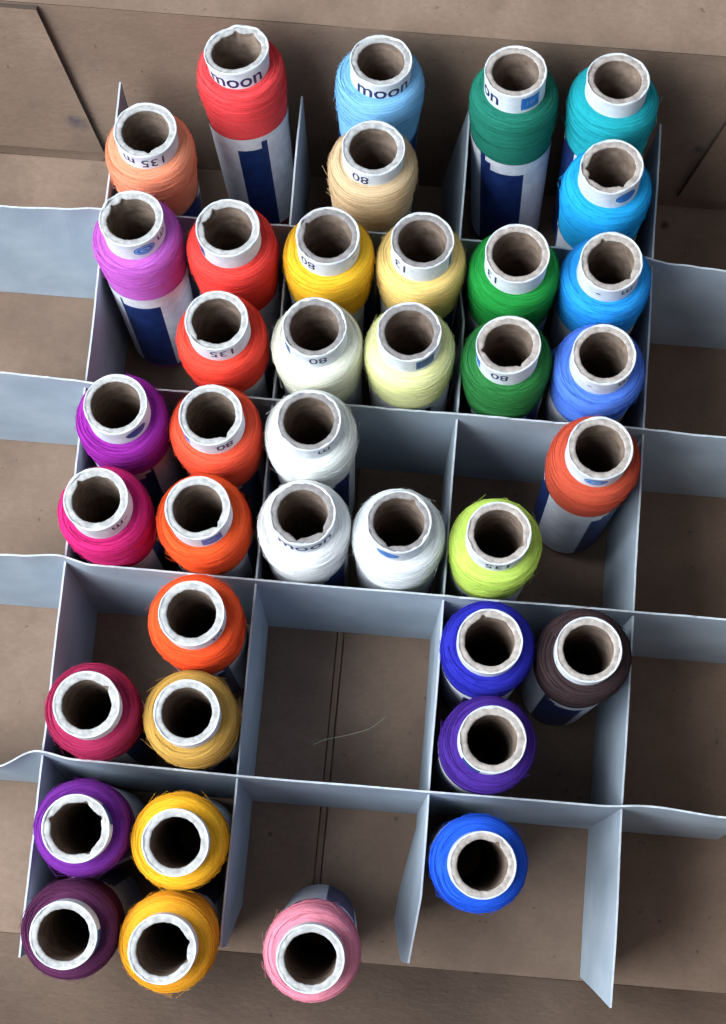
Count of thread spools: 39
